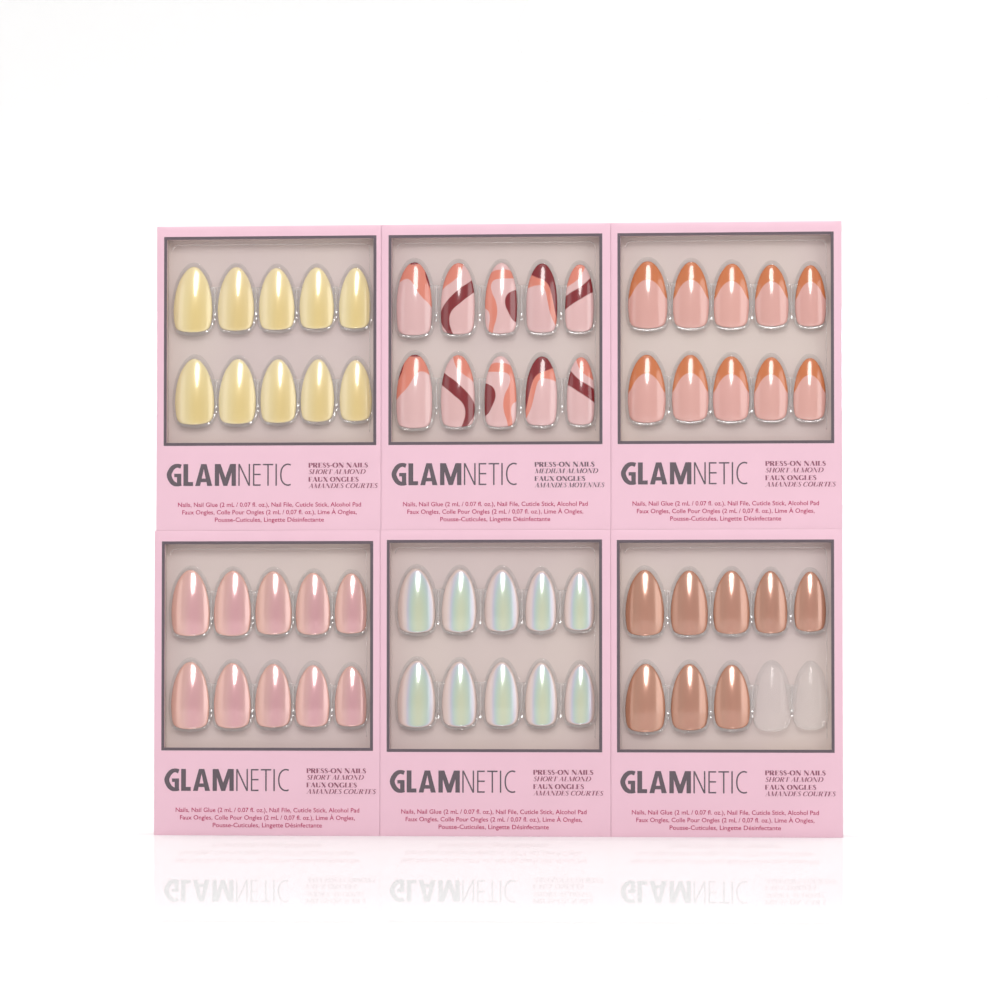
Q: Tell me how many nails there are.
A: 58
